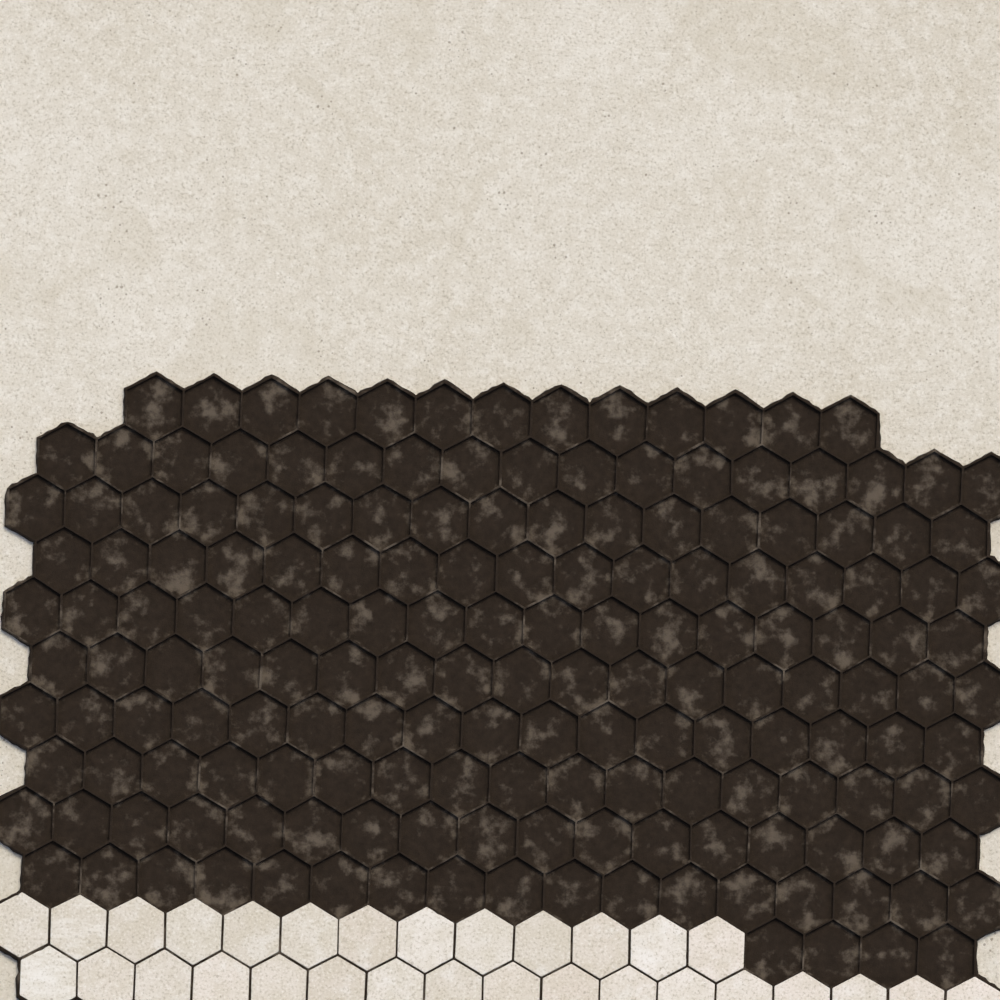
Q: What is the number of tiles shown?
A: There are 30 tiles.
